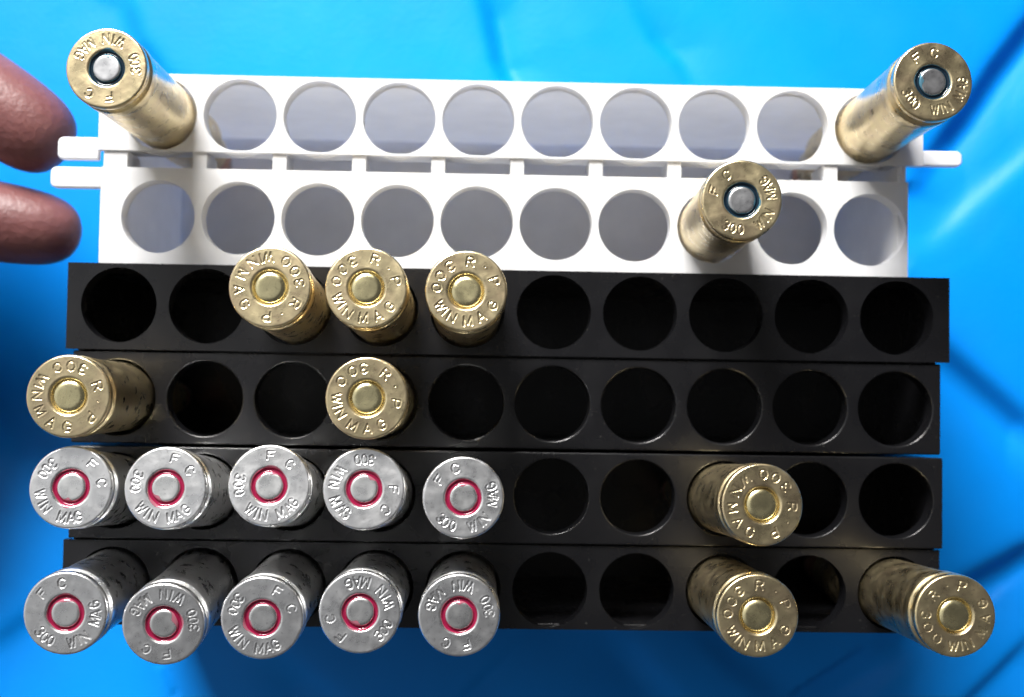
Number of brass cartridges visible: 11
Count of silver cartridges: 10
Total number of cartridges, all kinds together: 21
